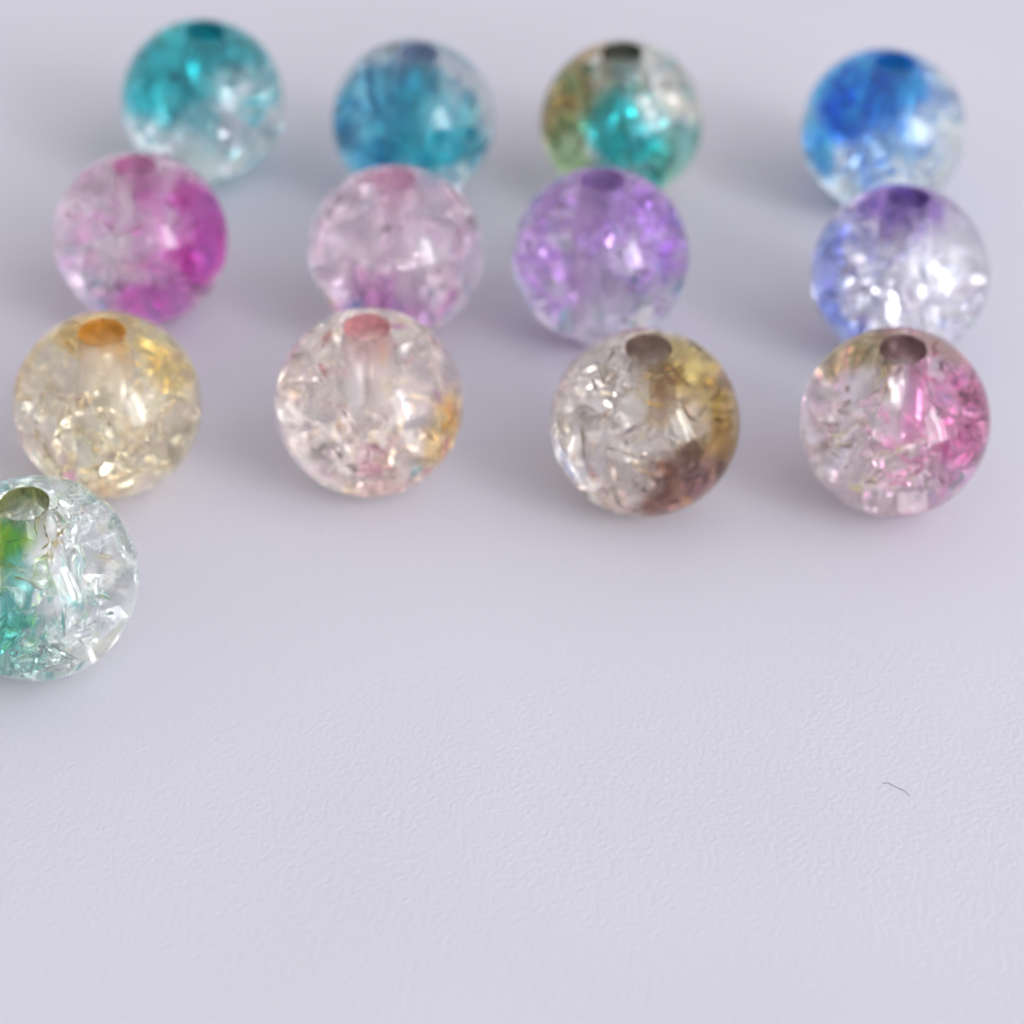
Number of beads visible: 13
